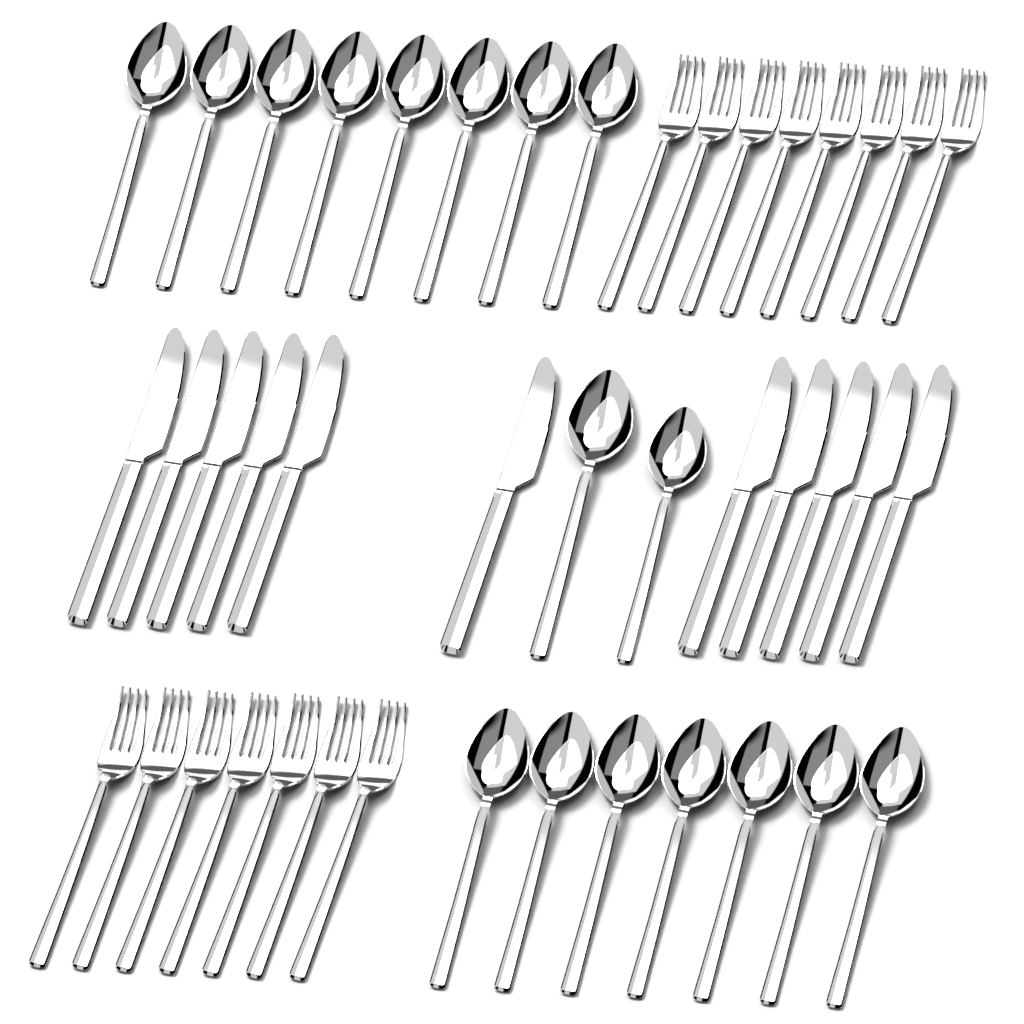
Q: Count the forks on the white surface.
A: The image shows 15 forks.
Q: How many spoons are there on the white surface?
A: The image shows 17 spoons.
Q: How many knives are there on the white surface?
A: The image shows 11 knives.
